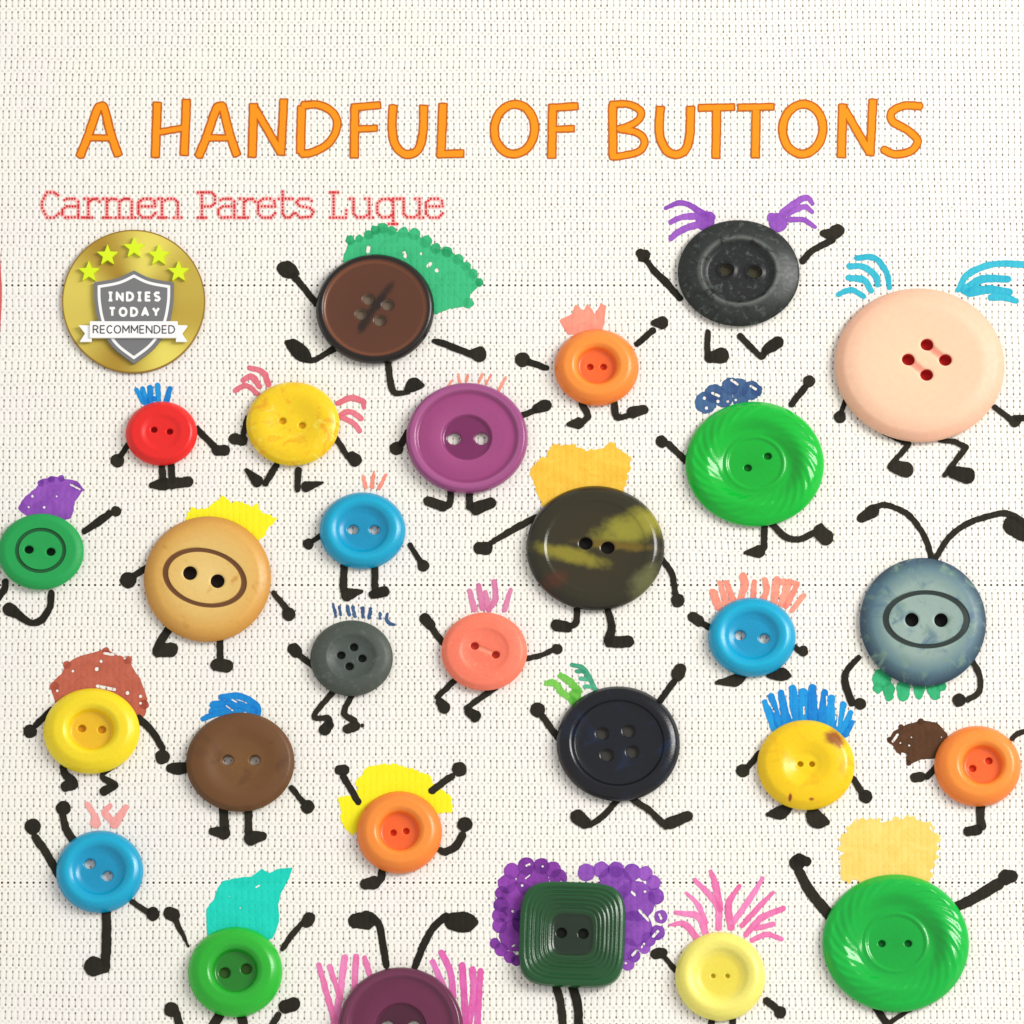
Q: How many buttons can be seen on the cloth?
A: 28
